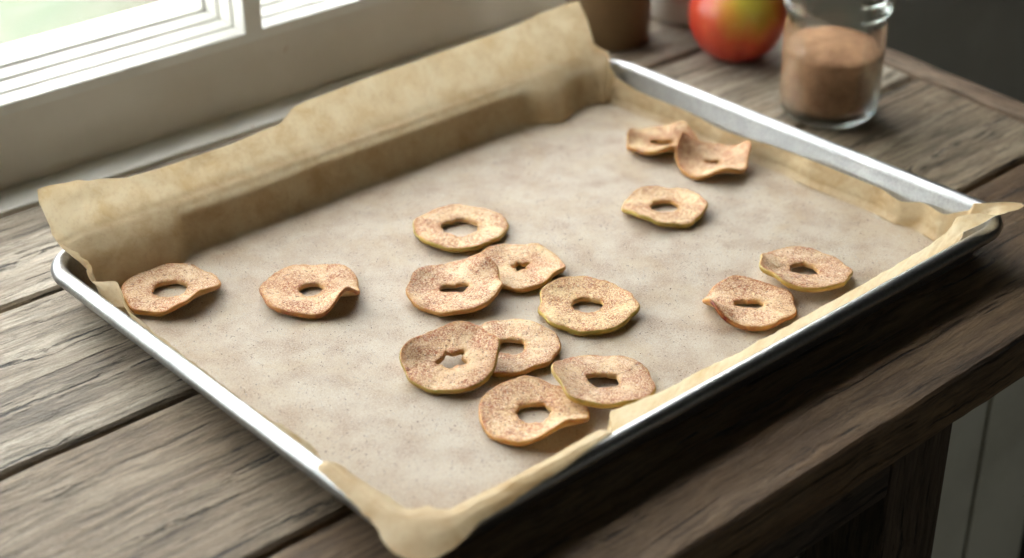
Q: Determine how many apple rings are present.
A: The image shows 15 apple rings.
